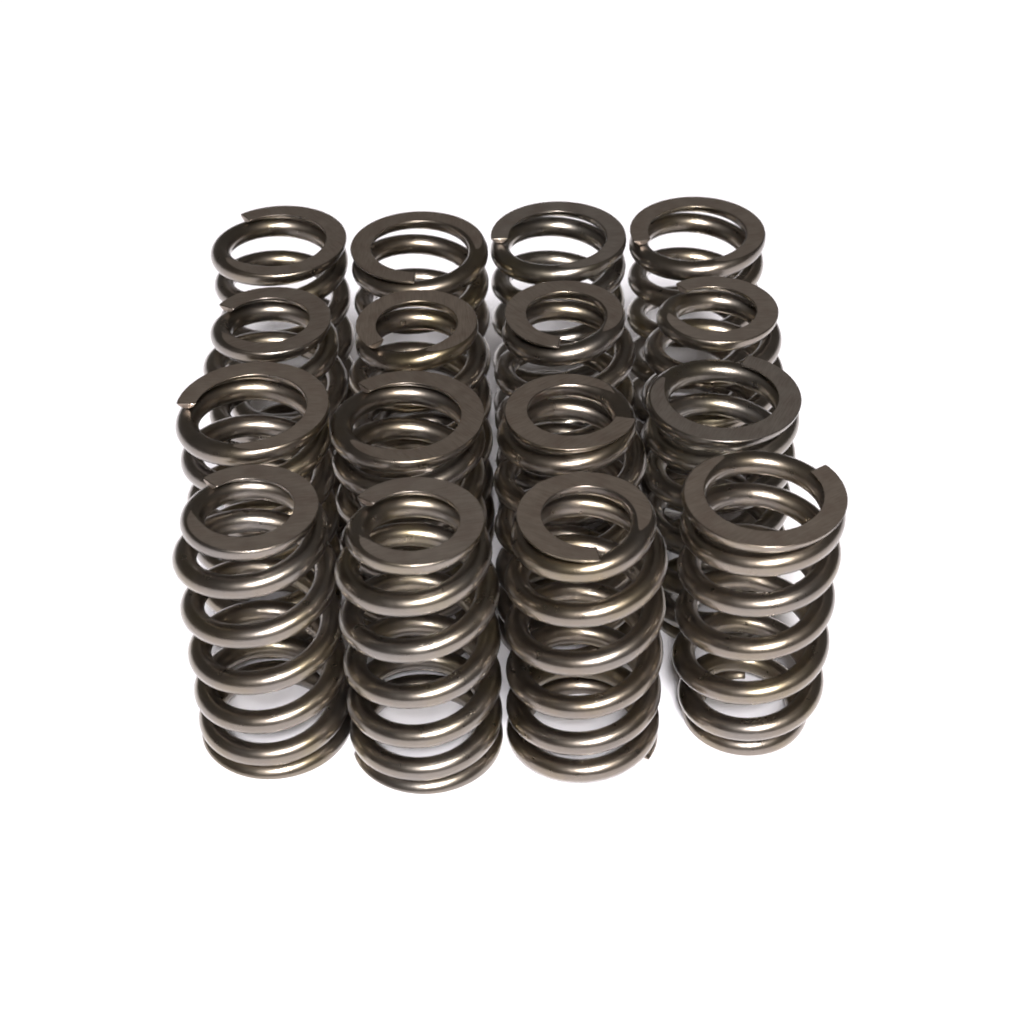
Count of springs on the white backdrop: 16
